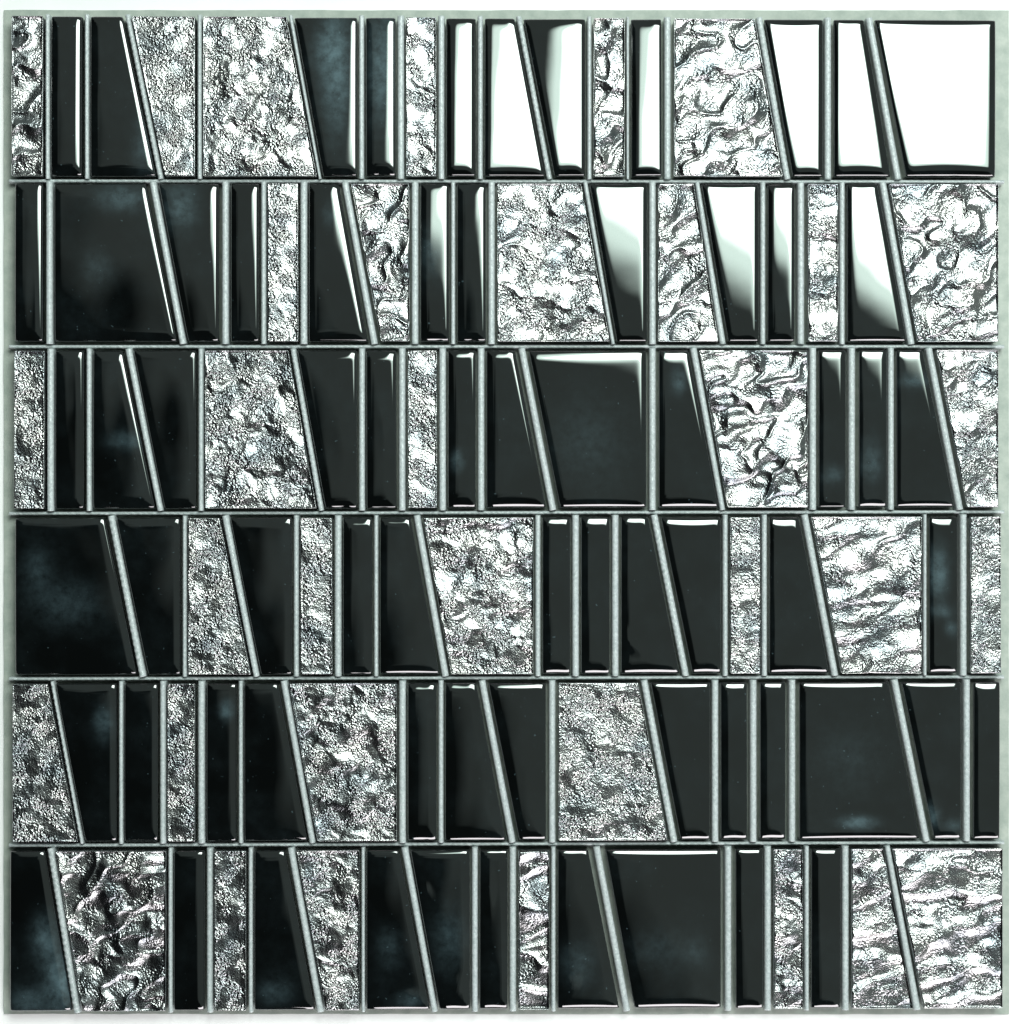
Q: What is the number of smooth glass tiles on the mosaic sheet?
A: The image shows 68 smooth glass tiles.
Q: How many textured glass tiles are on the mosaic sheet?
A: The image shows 34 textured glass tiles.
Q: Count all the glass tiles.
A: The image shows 102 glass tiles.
